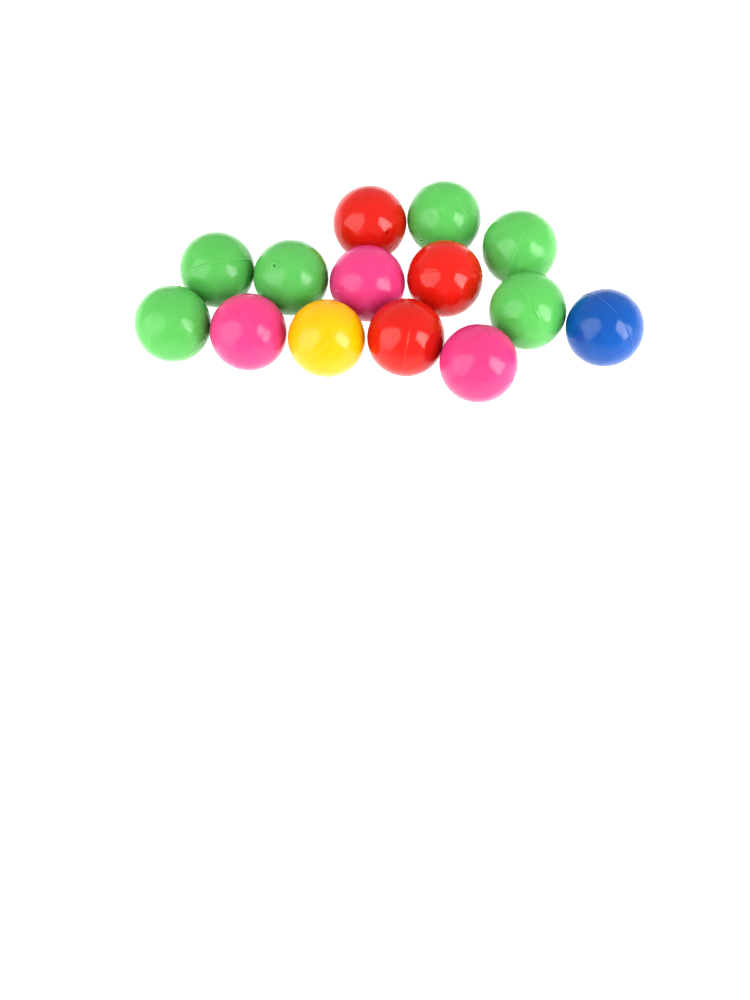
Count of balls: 14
